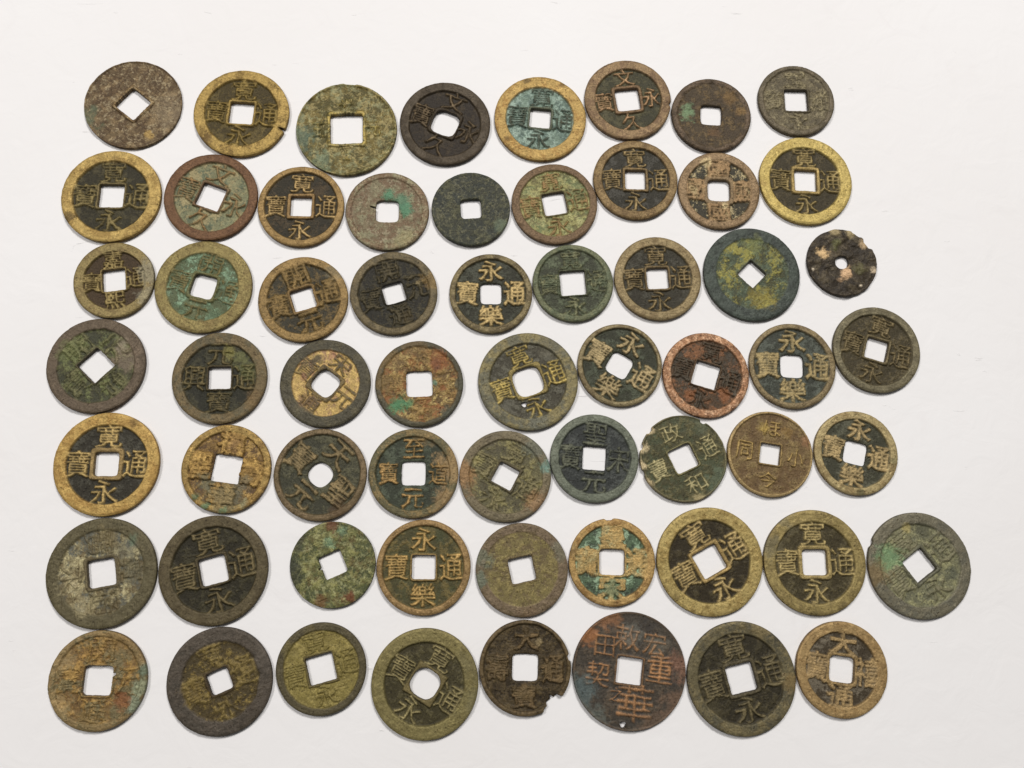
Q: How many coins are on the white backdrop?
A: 61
